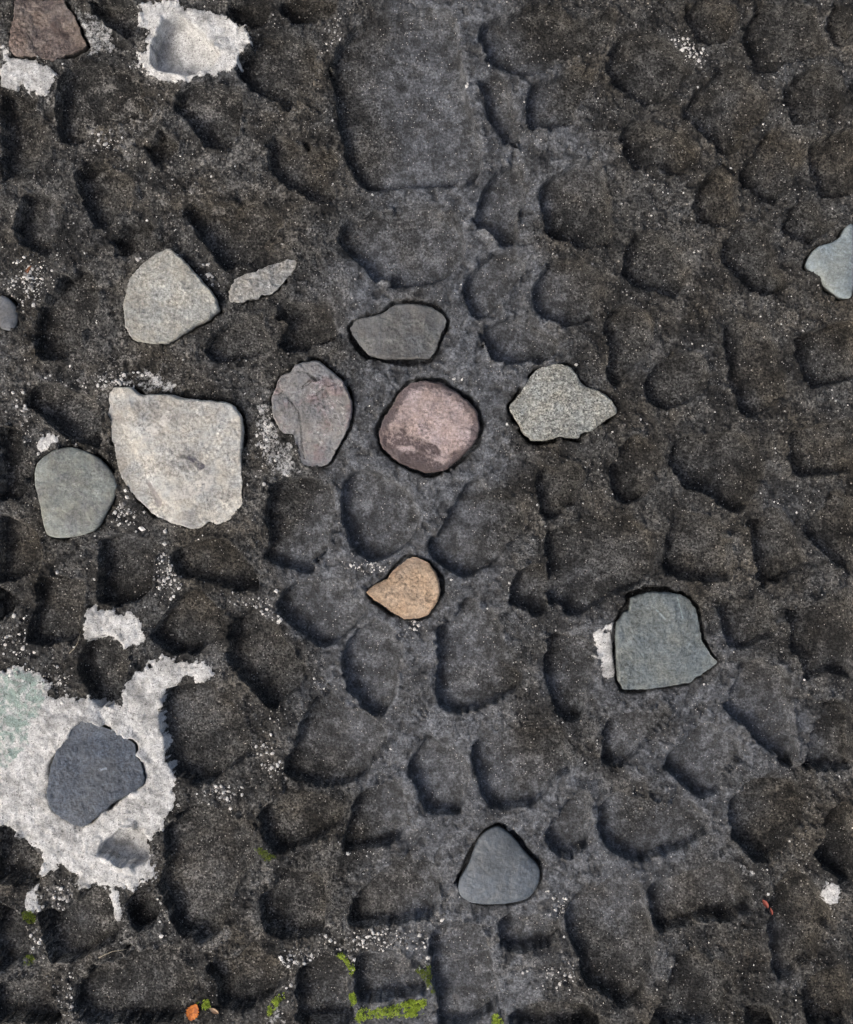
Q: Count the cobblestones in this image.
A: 15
